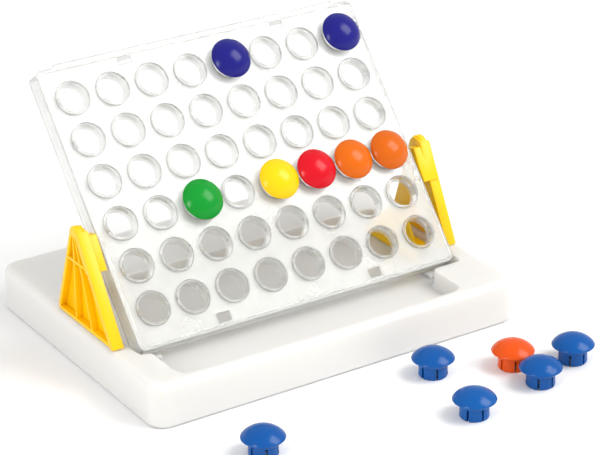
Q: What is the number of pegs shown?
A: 13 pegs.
